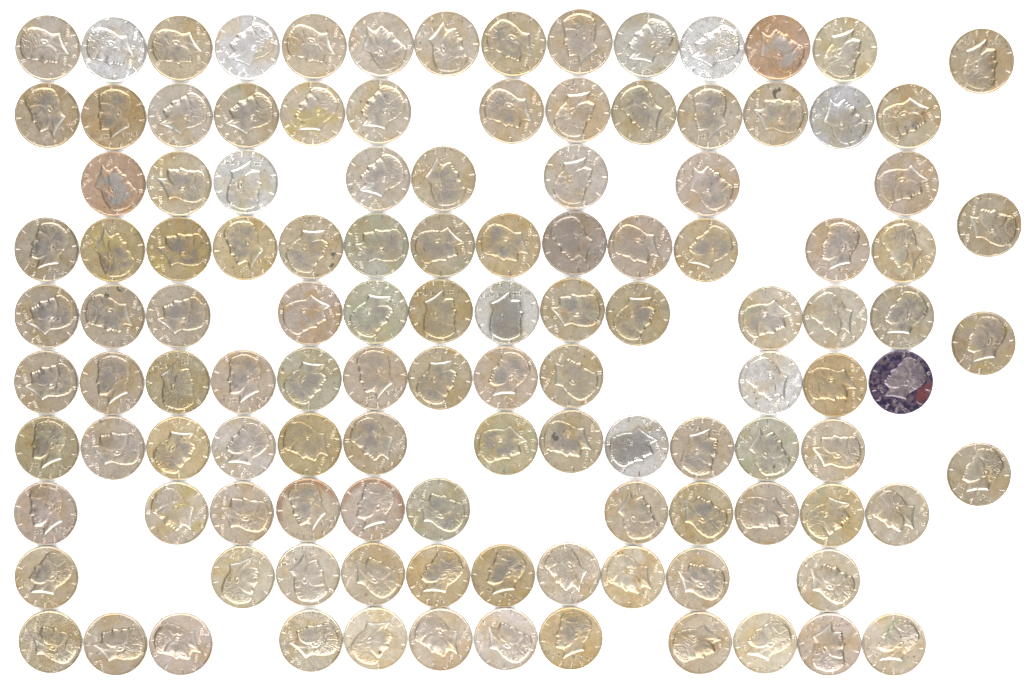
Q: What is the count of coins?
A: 120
